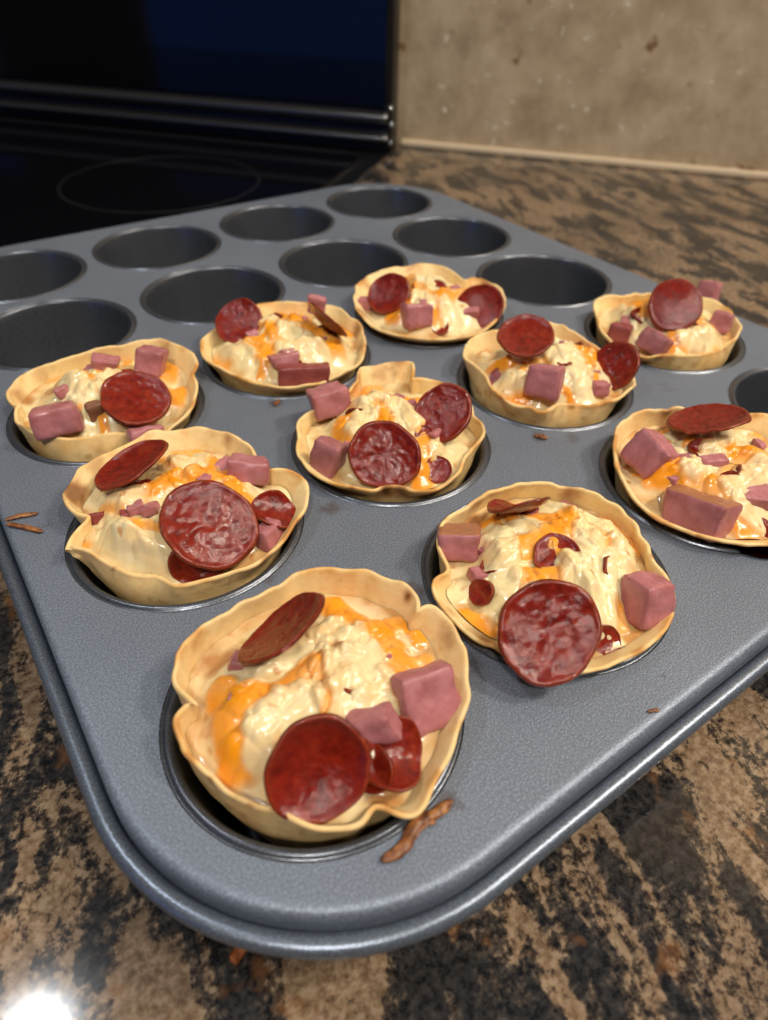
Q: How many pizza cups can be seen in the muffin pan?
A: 10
